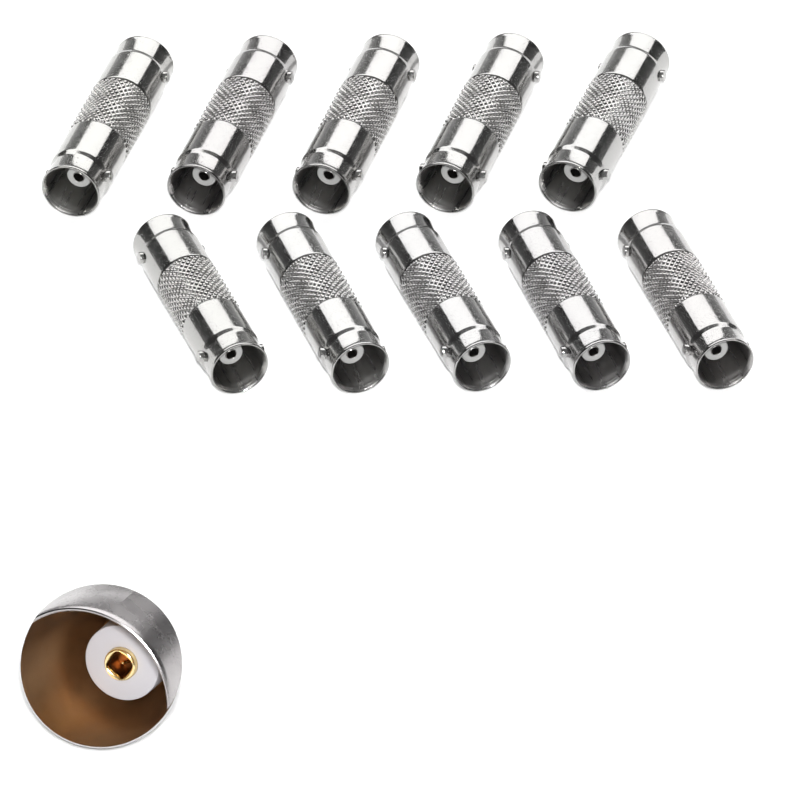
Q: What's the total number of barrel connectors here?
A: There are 10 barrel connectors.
